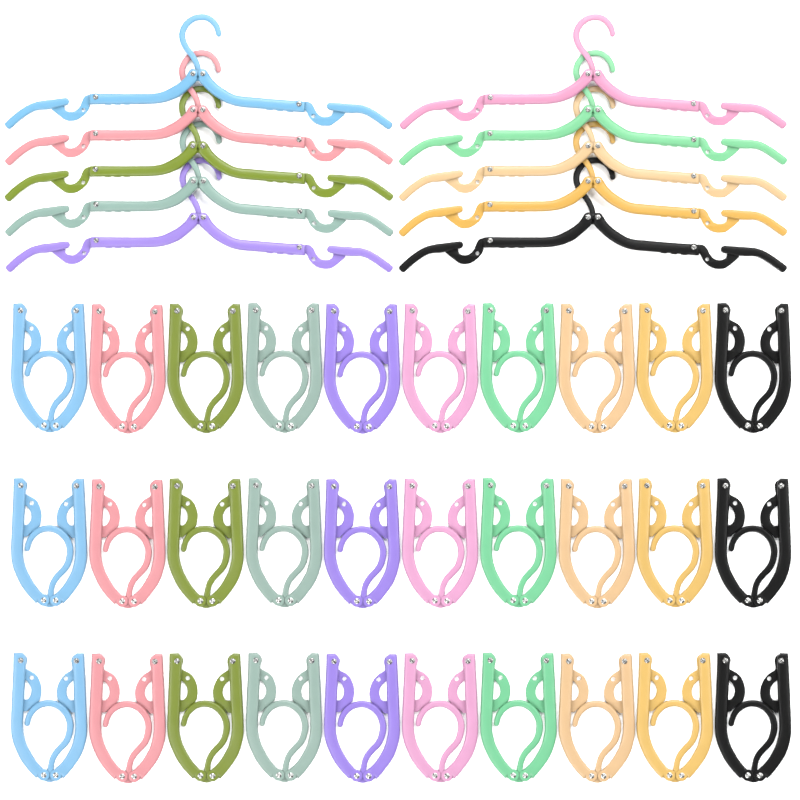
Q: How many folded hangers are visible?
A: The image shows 30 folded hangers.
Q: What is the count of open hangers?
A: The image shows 10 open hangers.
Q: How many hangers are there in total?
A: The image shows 40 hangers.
